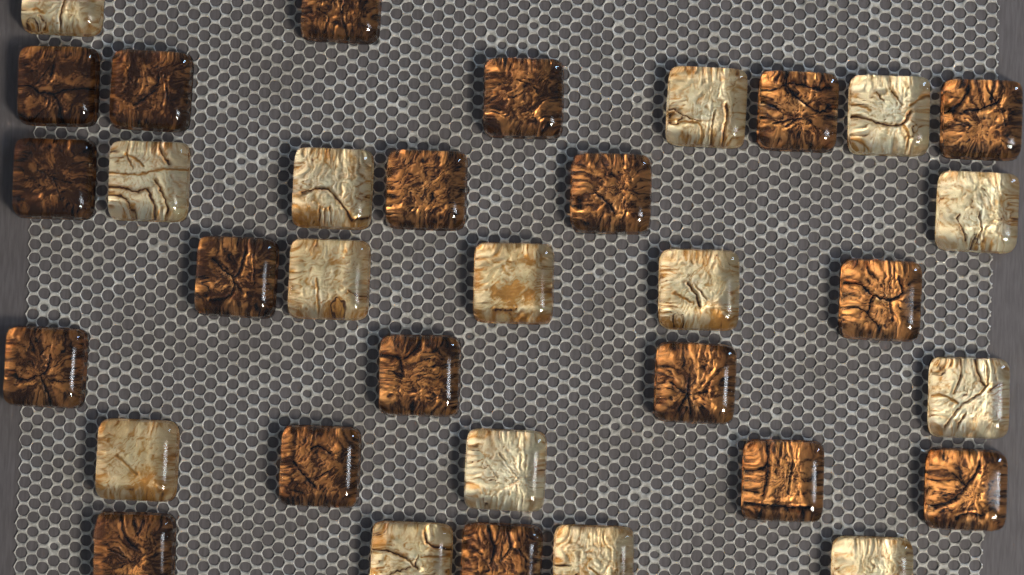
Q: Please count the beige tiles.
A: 15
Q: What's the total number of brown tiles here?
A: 19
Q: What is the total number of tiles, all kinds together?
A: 34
